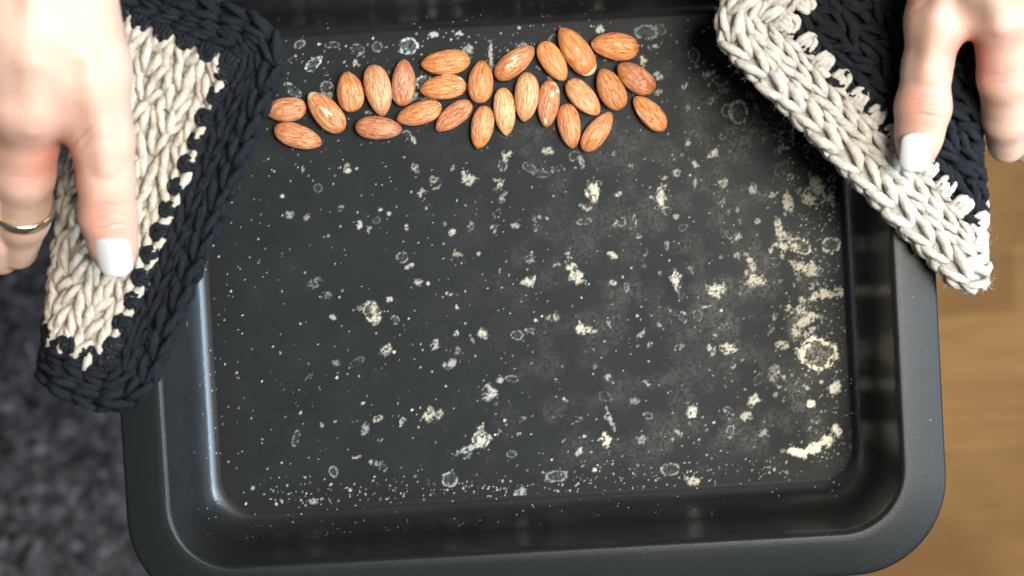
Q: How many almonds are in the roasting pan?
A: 26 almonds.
